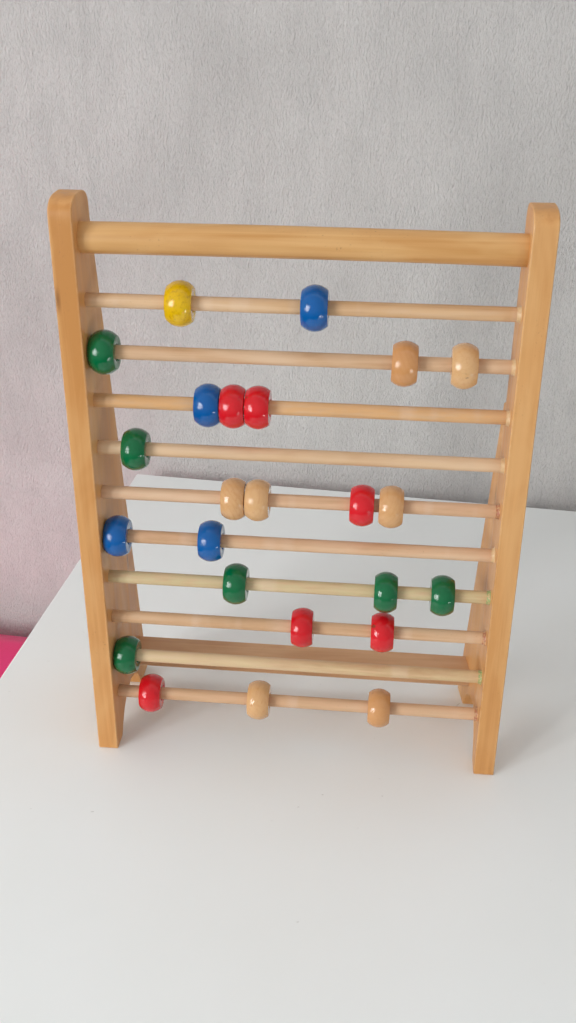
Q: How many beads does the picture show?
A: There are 24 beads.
